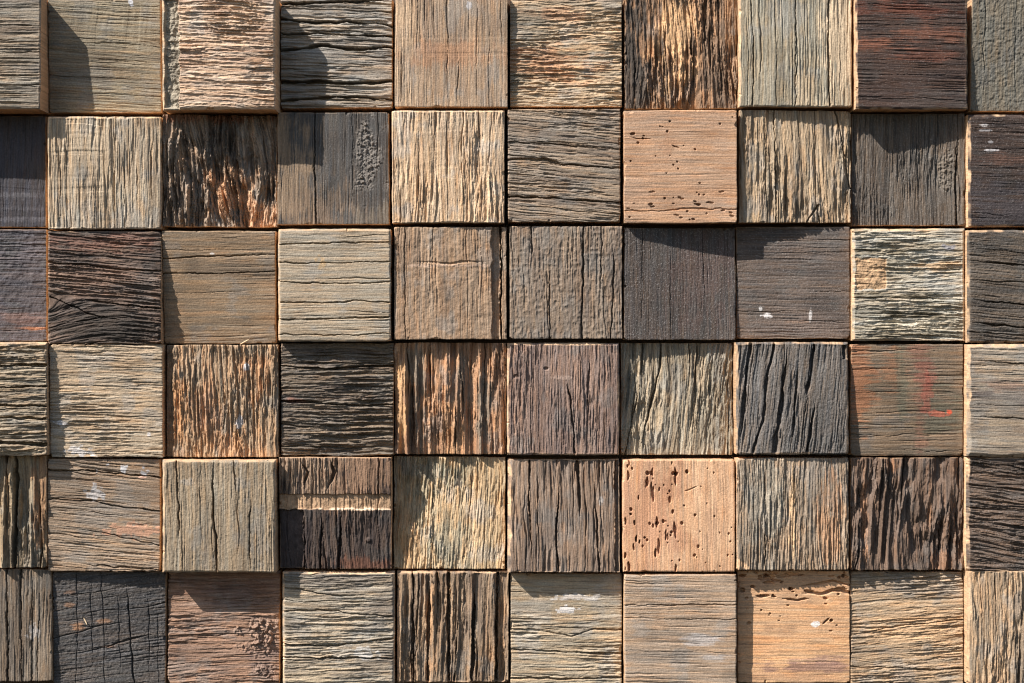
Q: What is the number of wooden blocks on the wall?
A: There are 60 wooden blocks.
